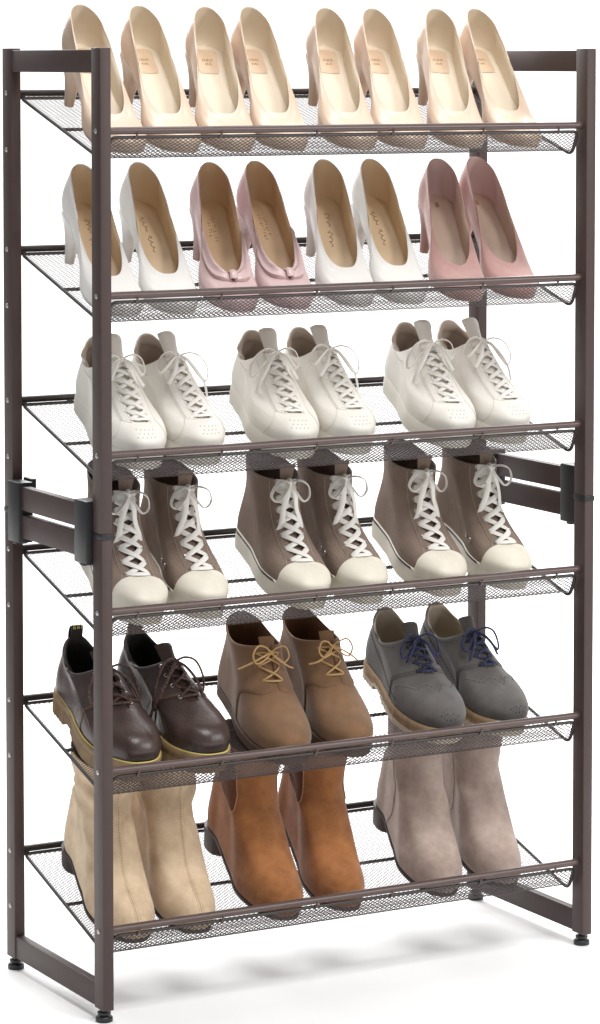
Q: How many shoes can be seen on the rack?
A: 40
